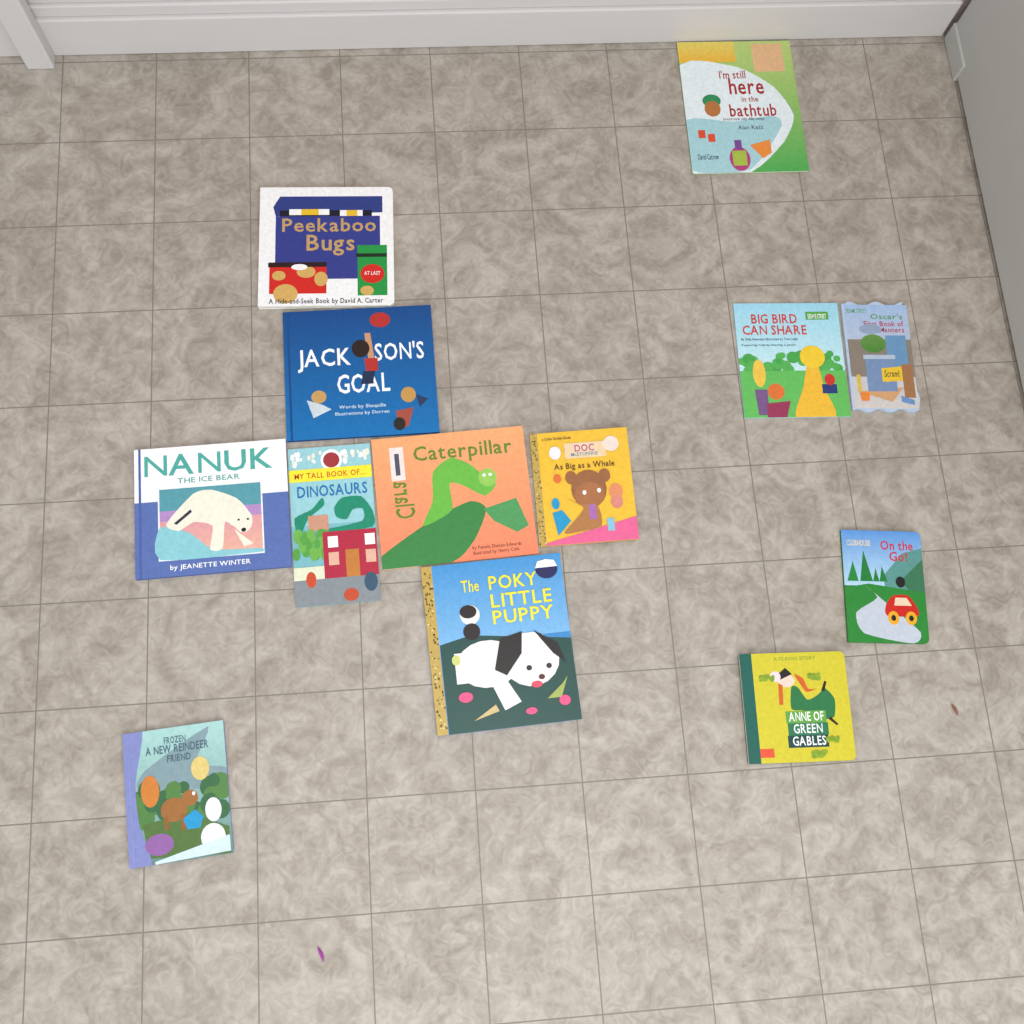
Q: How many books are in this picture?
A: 13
